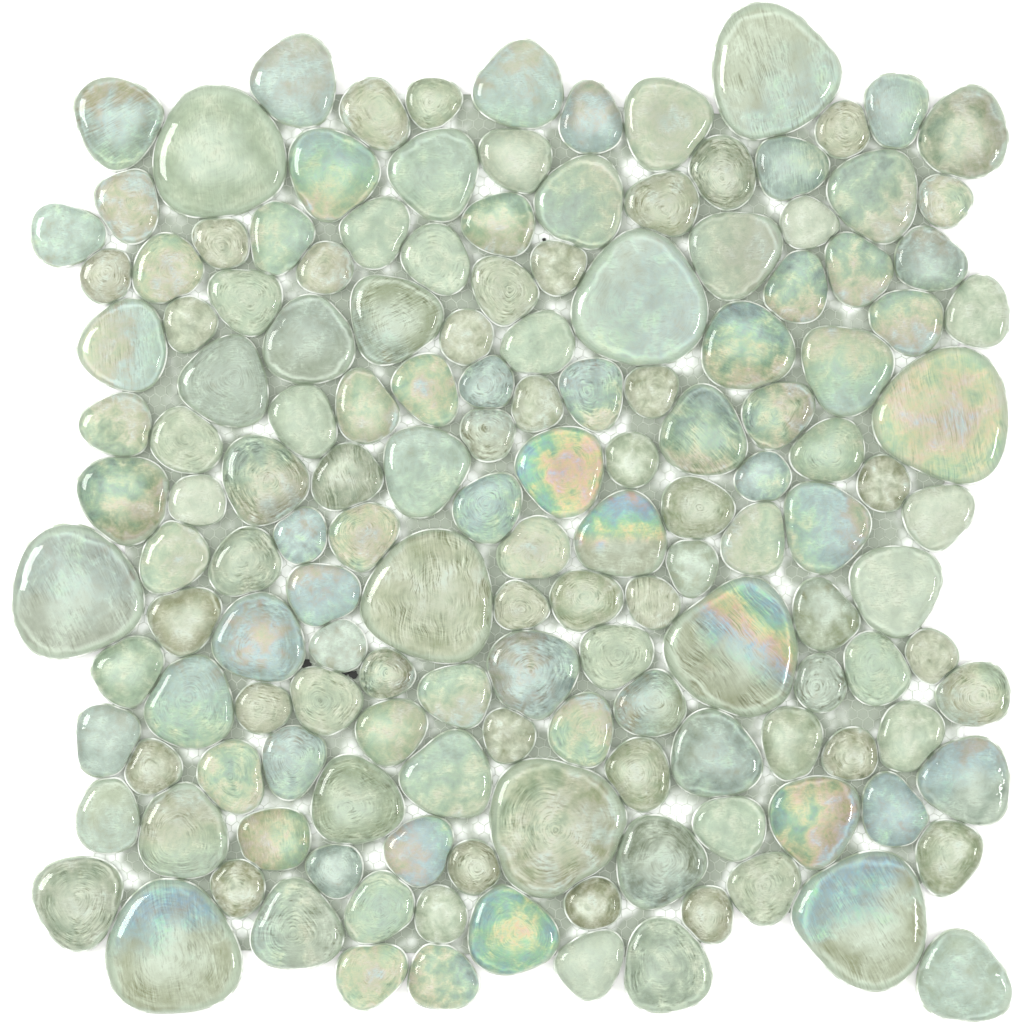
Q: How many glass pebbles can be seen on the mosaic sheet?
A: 154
